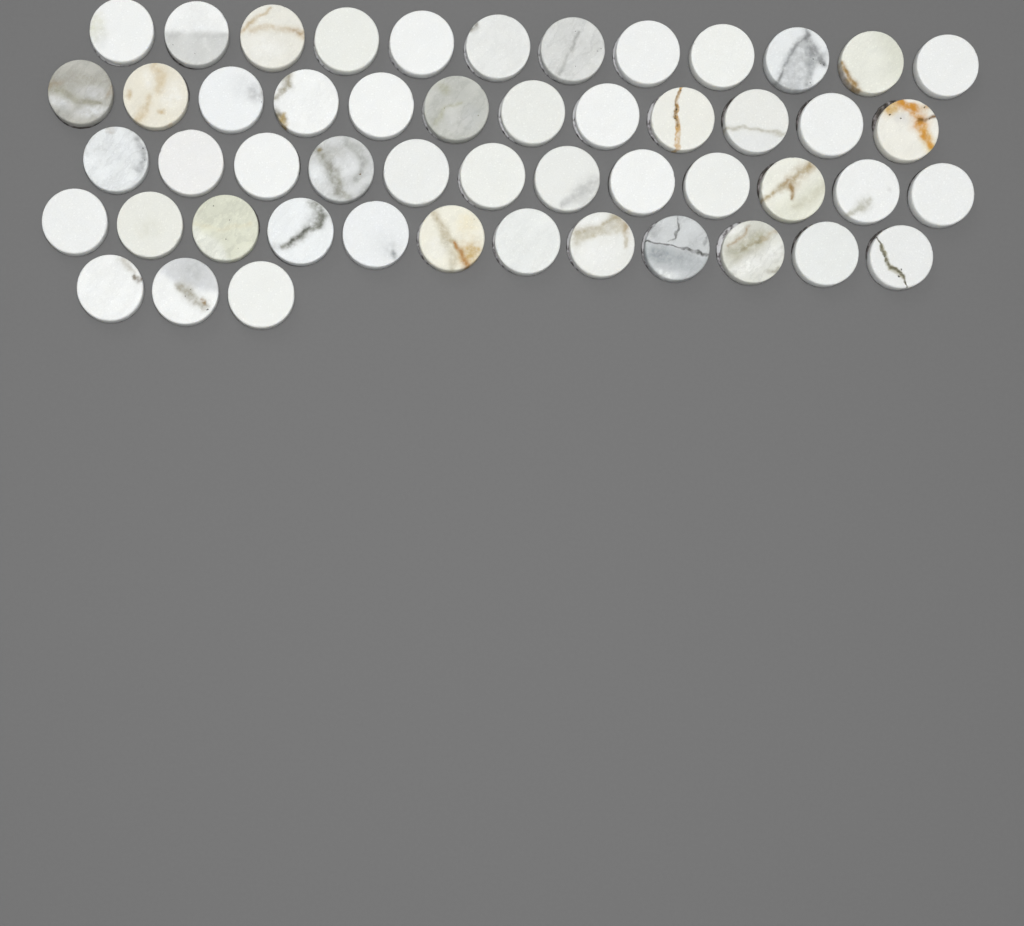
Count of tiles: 51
